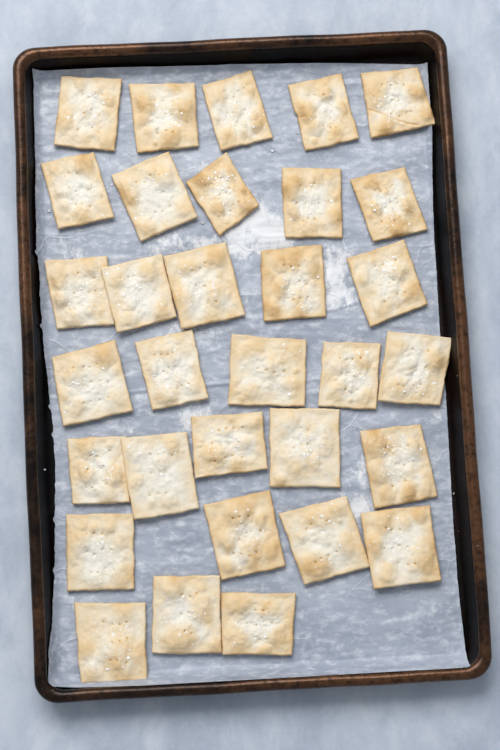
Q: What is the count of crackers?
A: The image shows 32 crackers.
